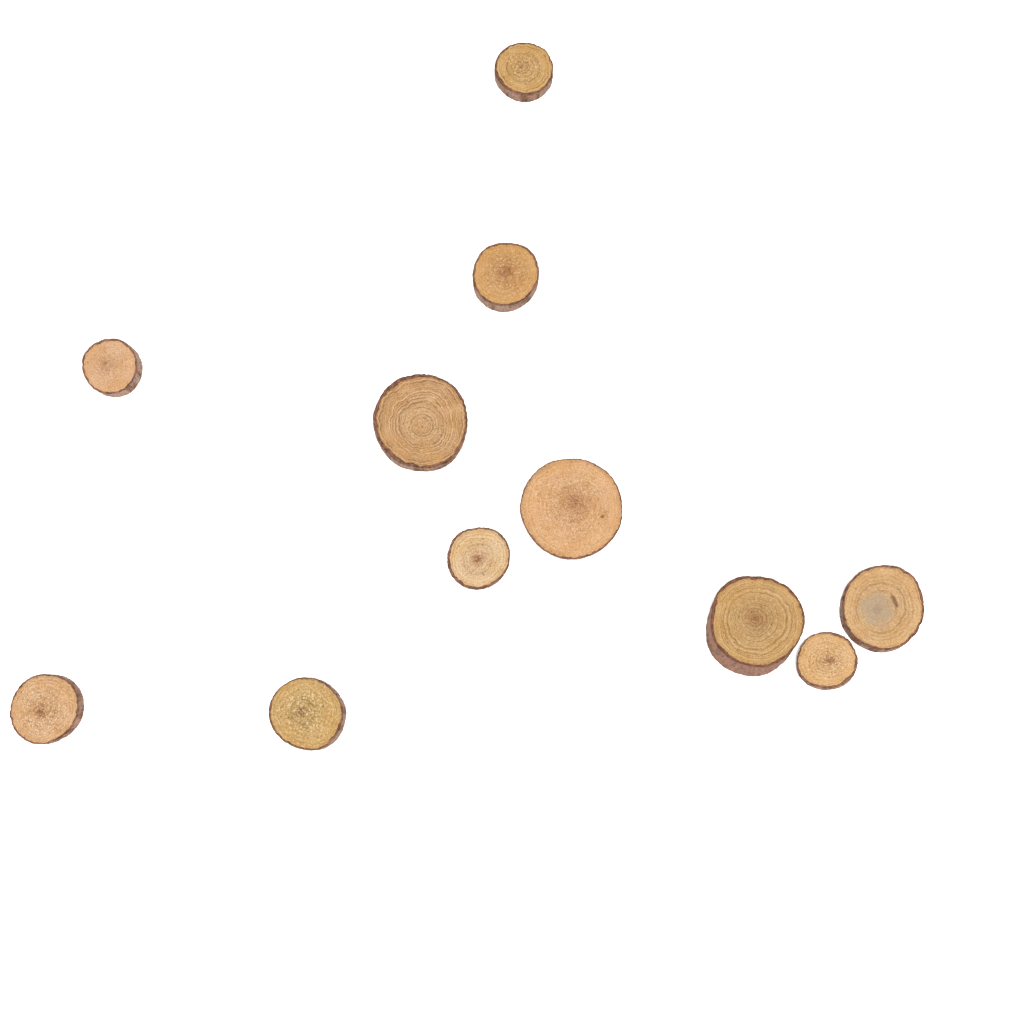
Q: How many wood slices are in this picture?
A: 11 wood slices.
